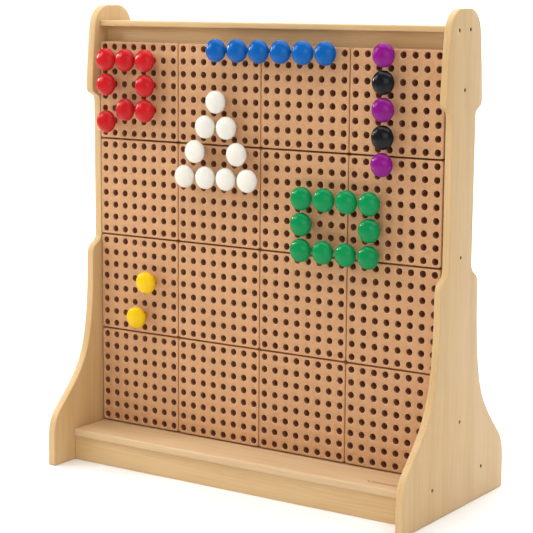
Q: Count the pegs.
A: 40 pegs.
